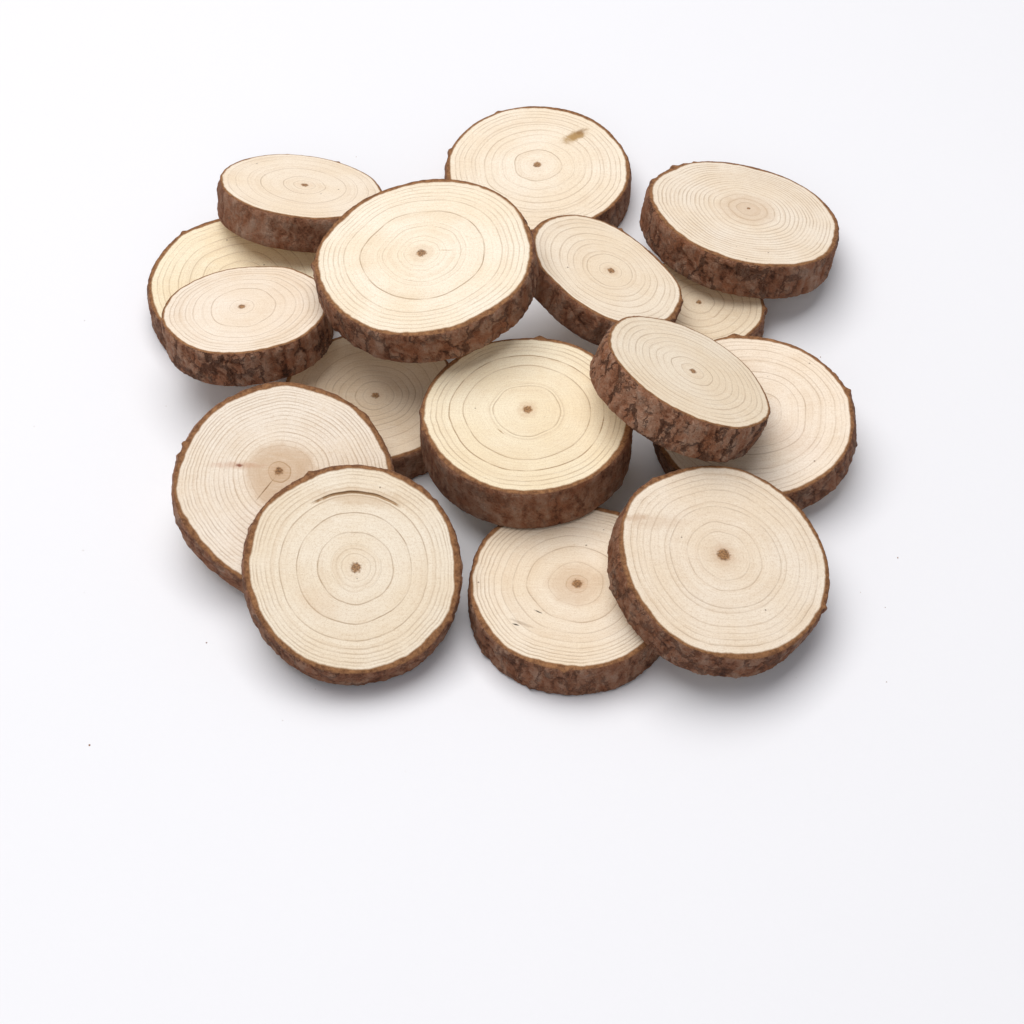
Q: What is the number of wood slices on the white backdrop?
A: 16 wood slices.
